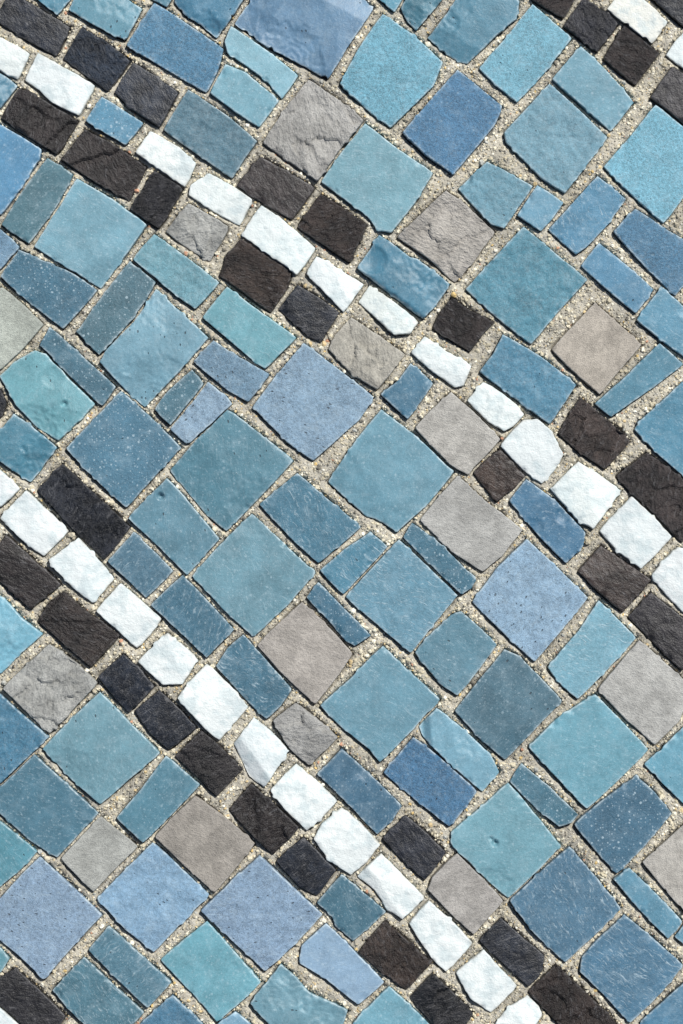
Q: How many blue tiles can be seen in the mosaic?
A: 100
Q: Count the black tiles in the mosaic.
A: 36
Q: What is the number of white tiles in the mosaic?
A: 29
